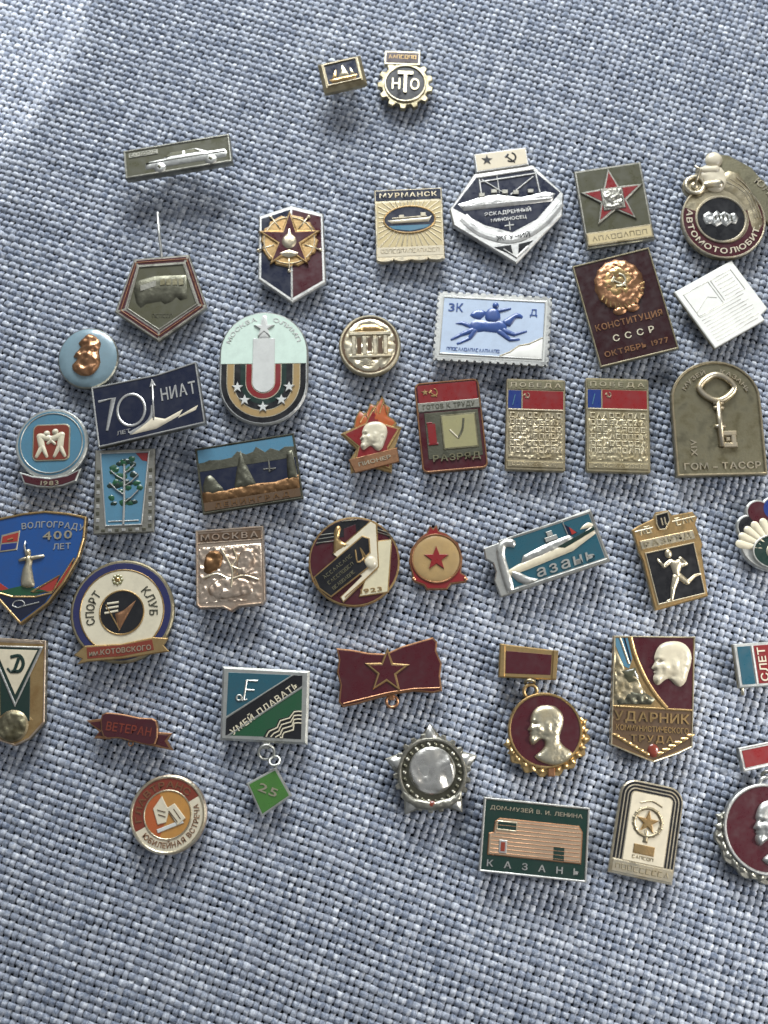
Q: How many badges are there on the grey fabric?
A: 44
